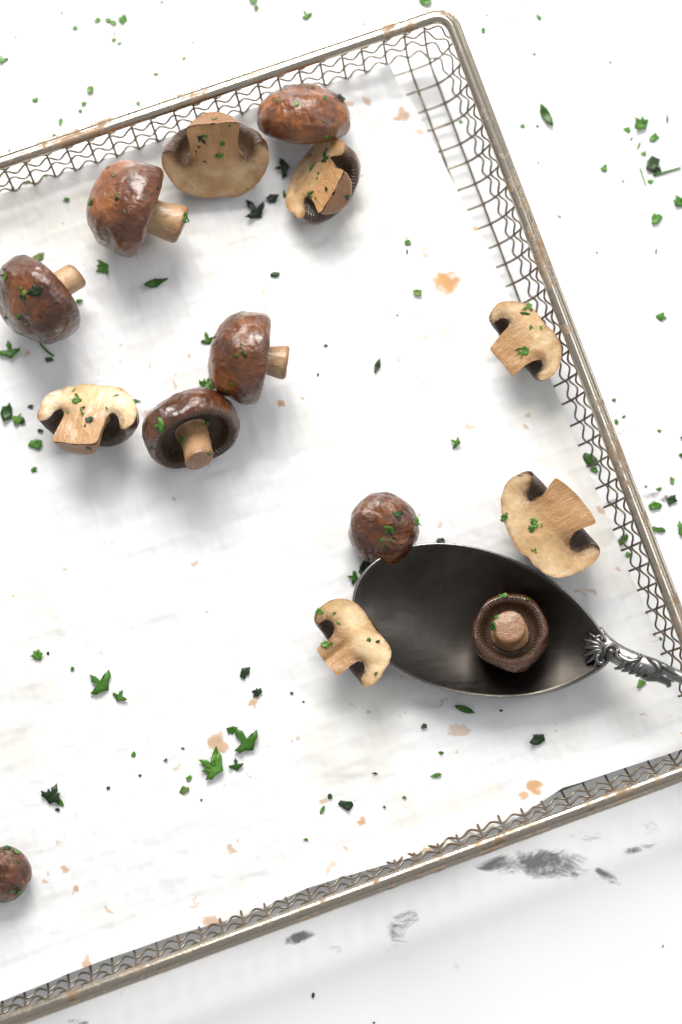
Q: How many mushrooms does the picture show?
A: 14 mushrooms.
